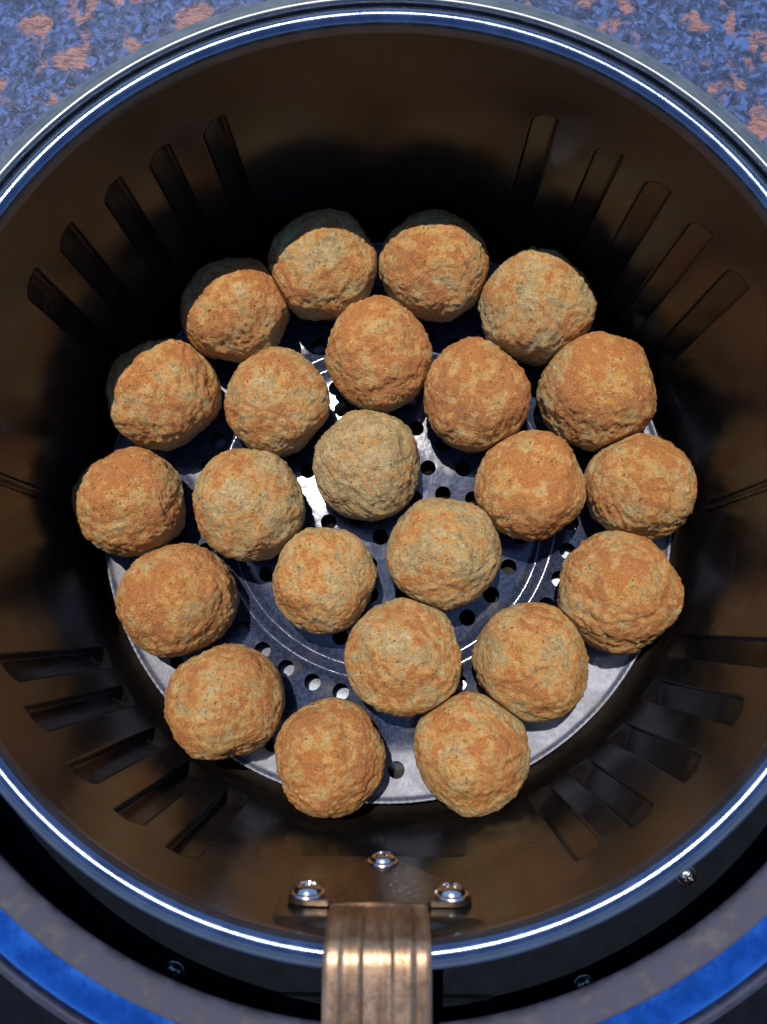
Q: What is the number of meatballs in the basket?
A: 23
